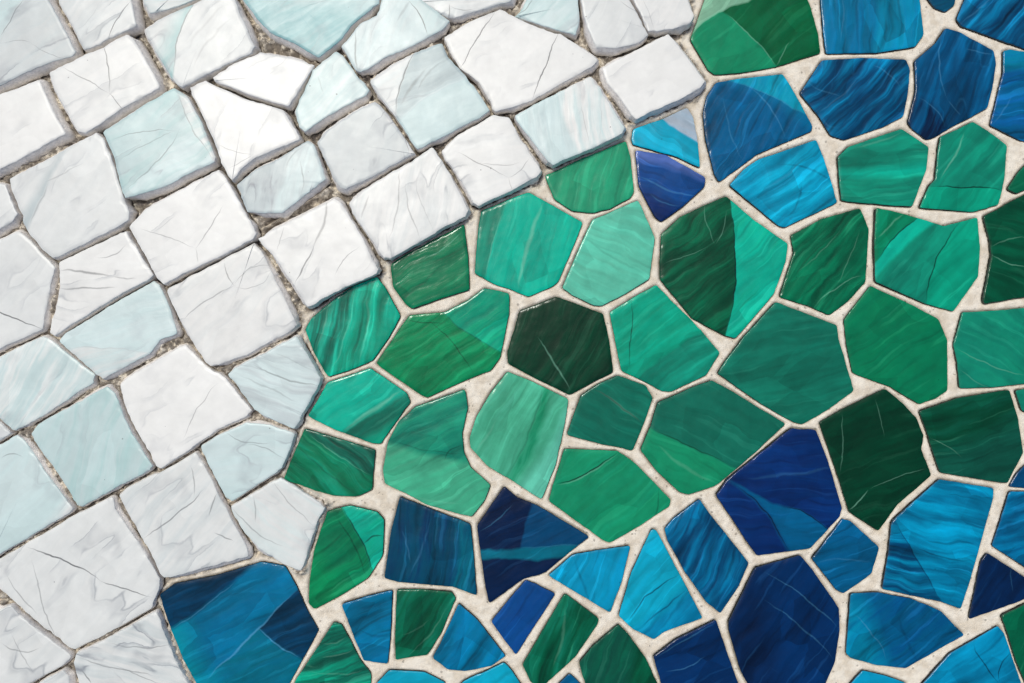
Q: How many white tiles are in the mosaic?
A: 45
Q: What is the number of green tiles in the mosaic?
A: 35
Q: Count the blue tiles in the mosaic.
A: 33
